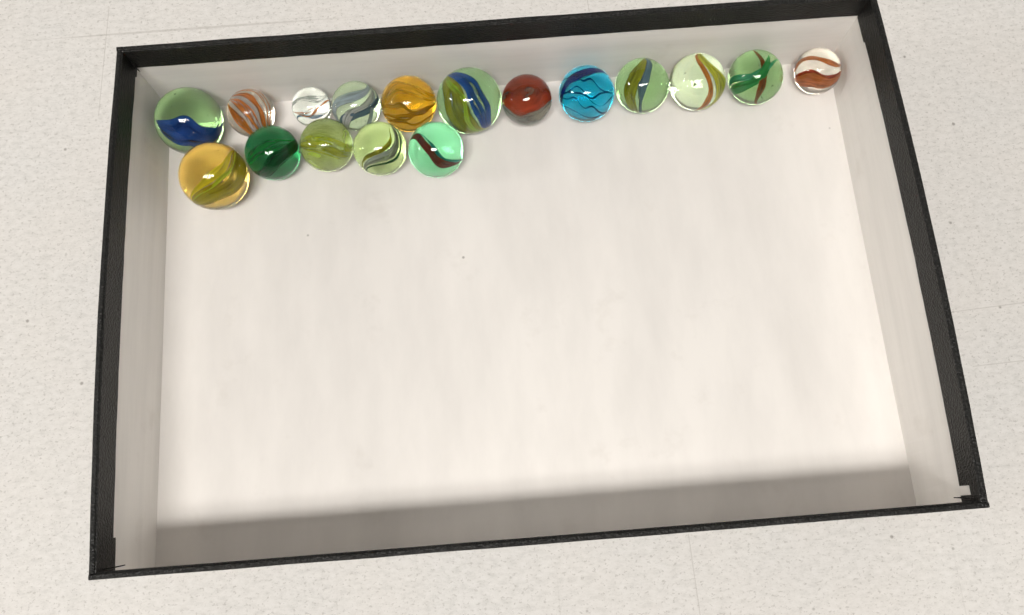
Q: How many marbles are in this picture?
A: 17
